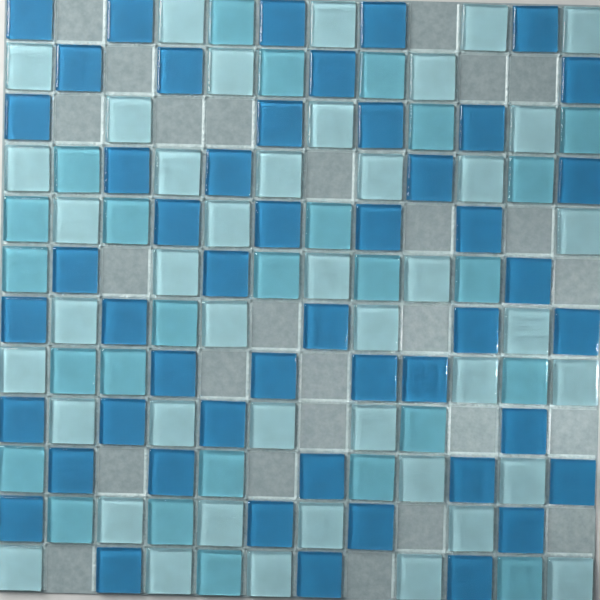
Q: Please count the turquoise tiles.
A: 26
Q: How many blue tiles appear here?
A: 49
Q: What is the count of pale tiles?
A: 43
